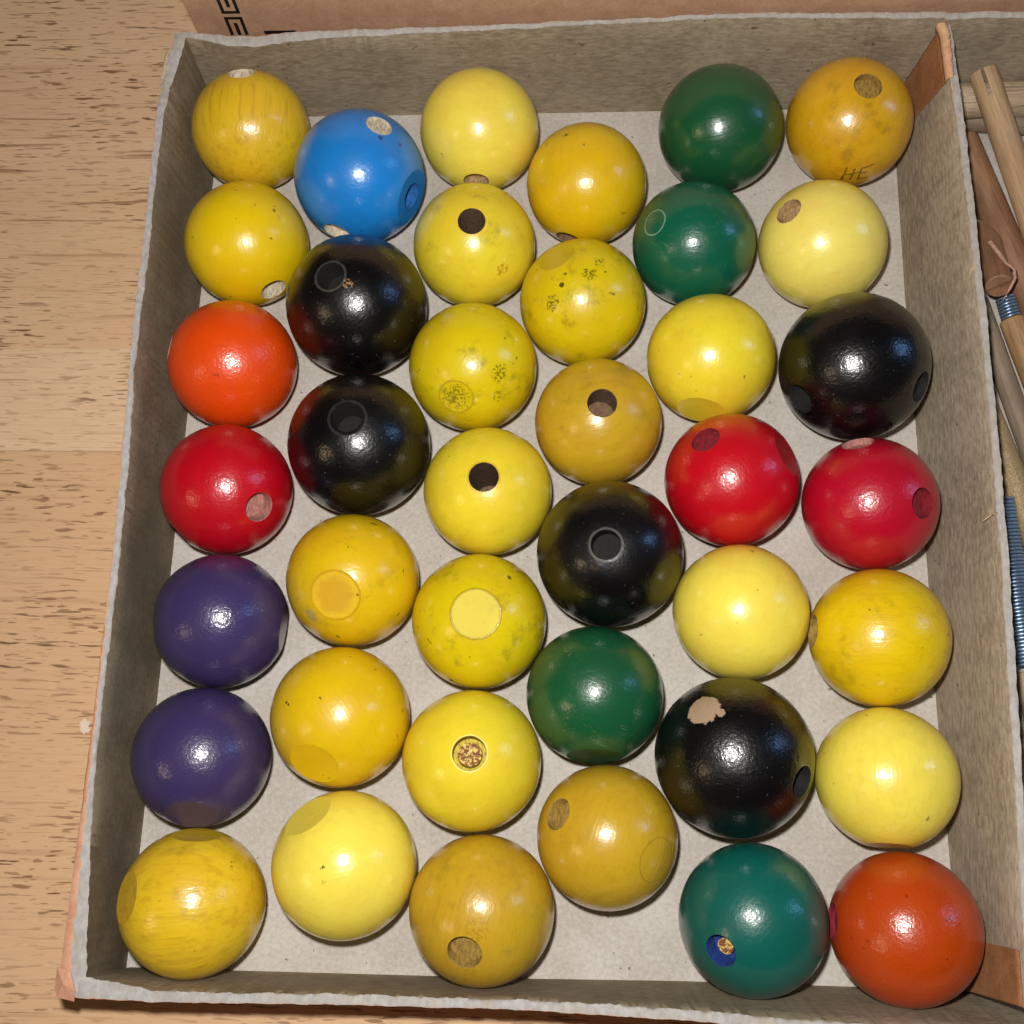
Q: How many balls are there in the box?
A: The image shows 40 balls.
